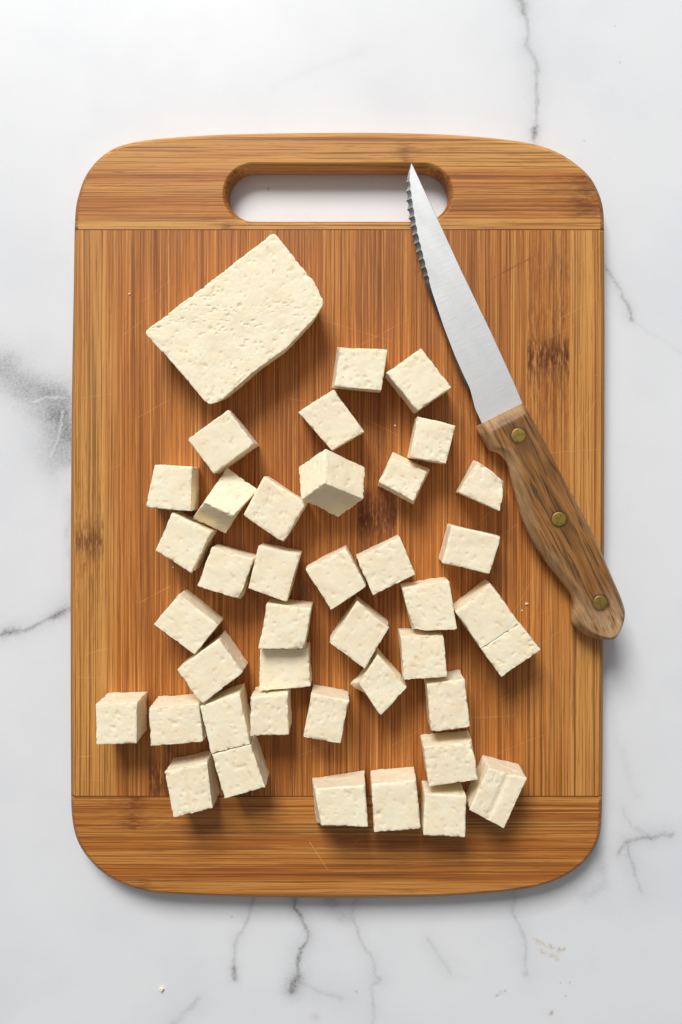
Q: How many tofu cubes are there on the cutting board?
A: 40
